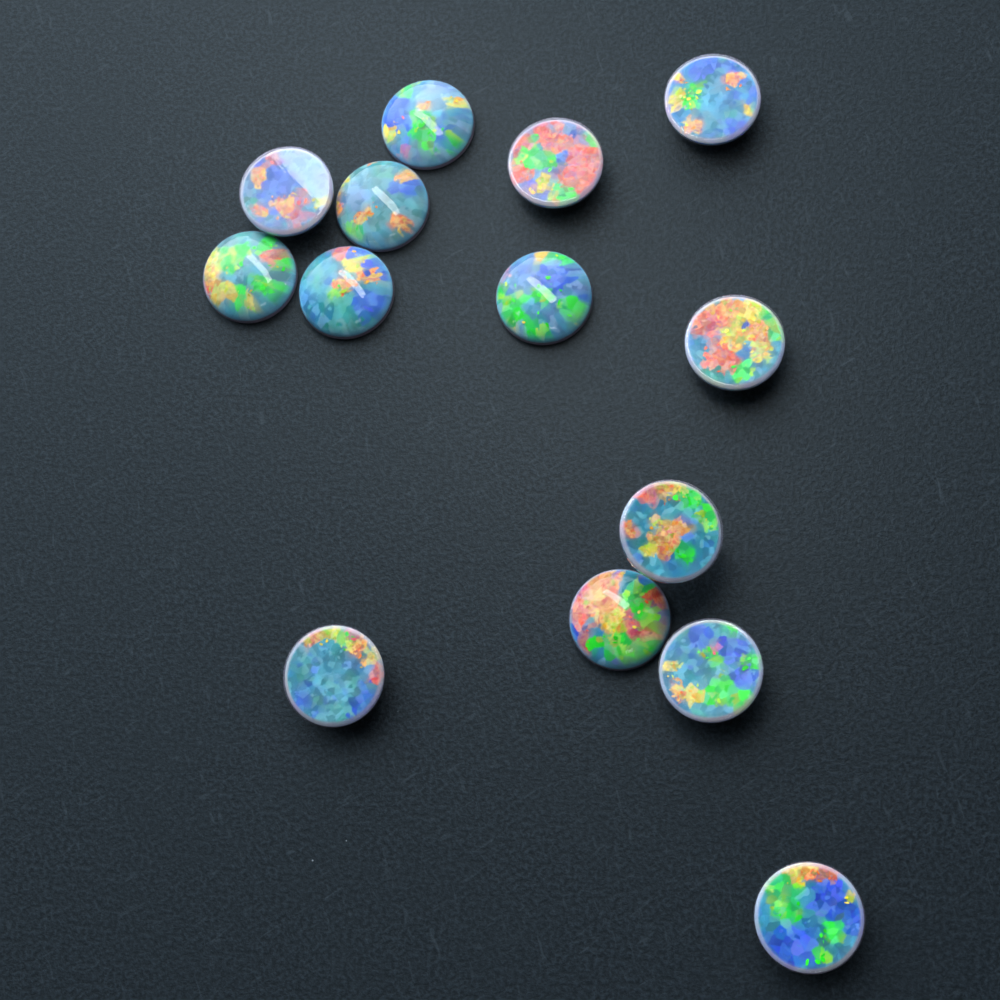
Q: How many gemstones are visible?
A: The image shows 14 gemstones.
